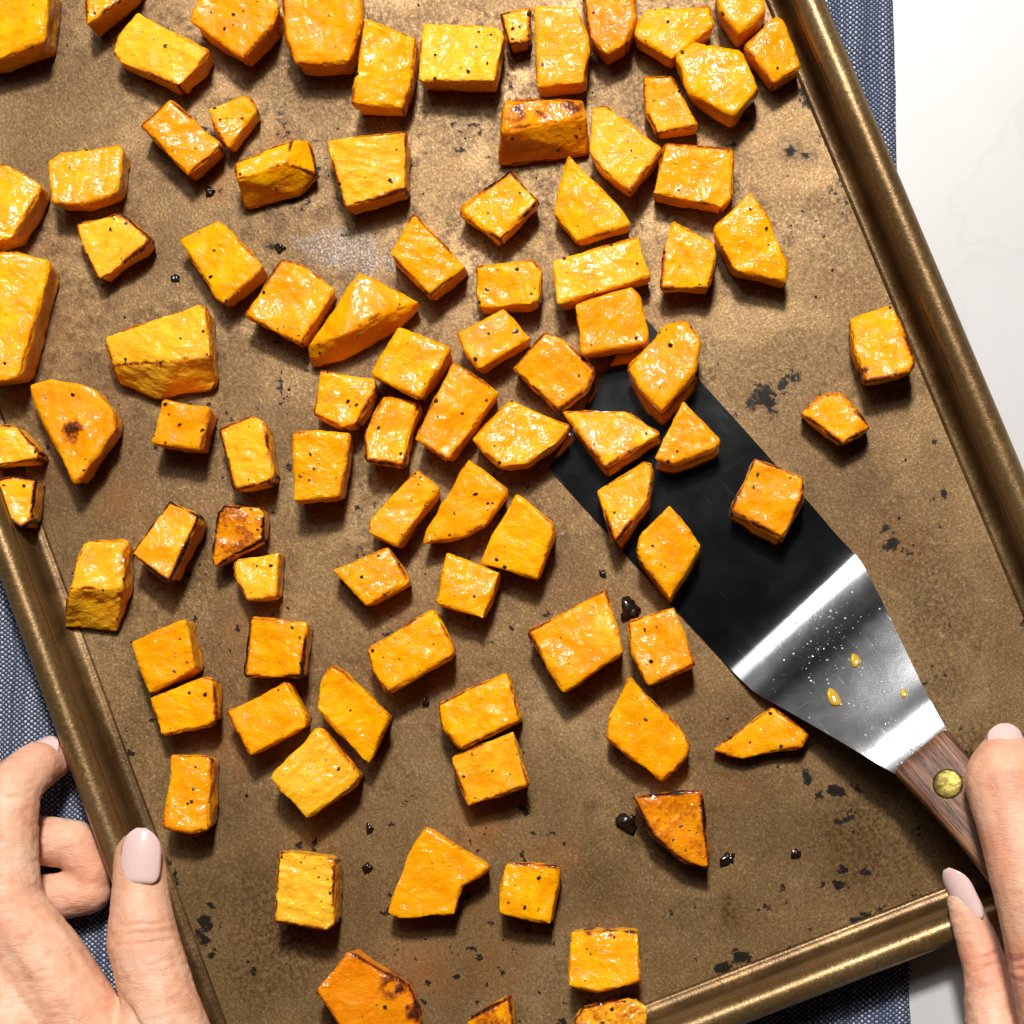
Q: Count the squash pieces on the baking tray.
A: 90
